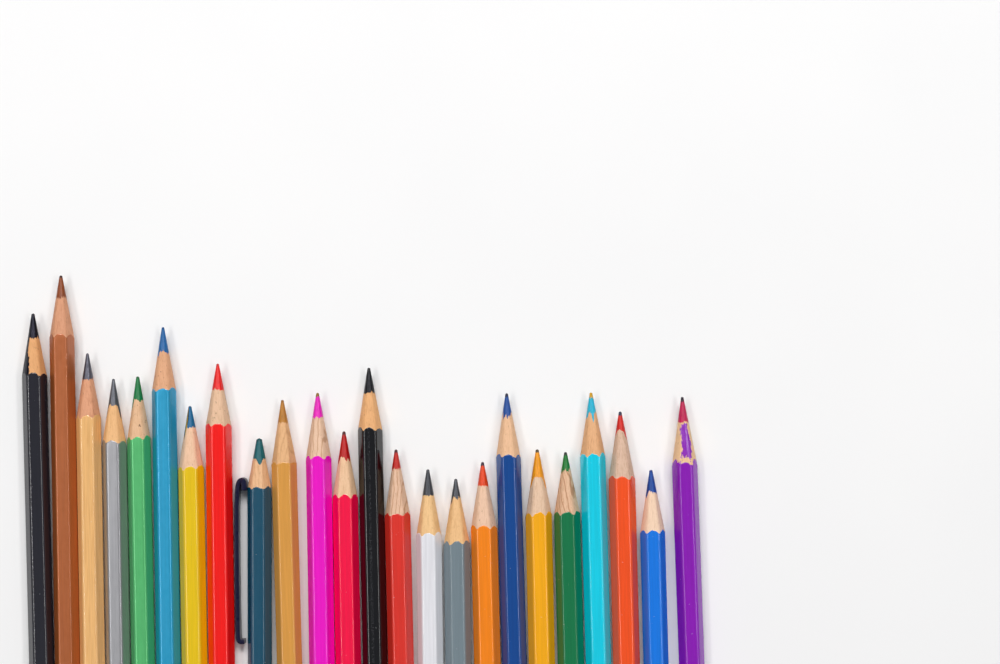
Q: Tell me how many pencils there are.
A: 24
